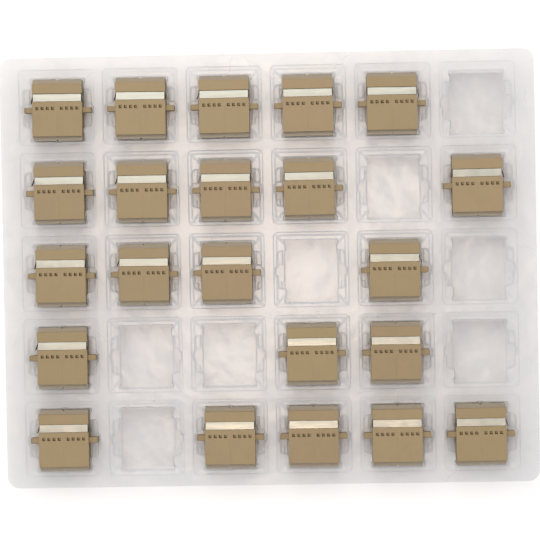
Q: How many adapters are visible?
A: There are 22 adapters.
